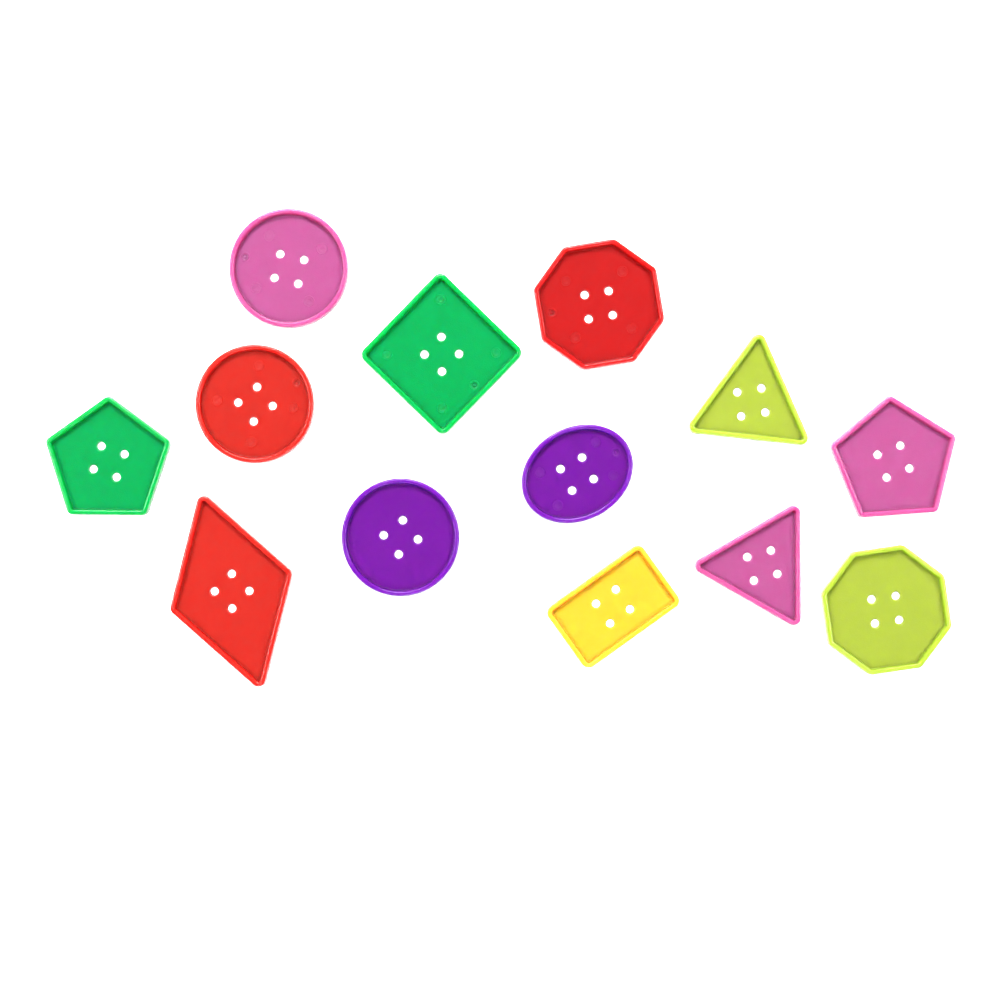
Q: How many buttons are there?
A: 13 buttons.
